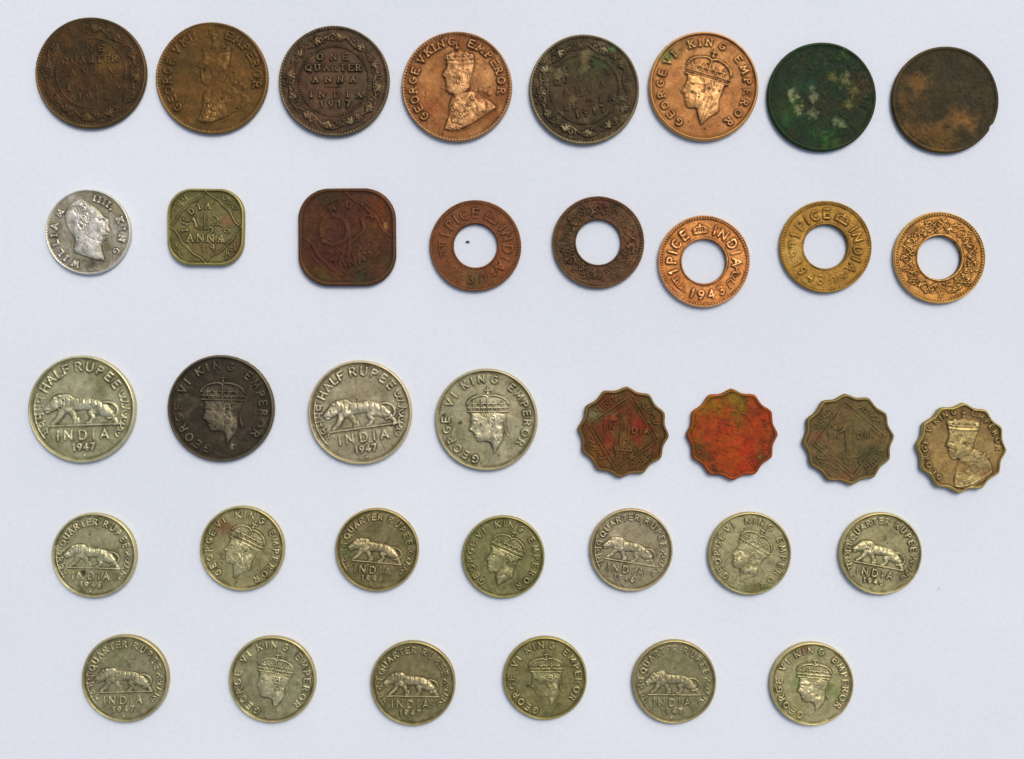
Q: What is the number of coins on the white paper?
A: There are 37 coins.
